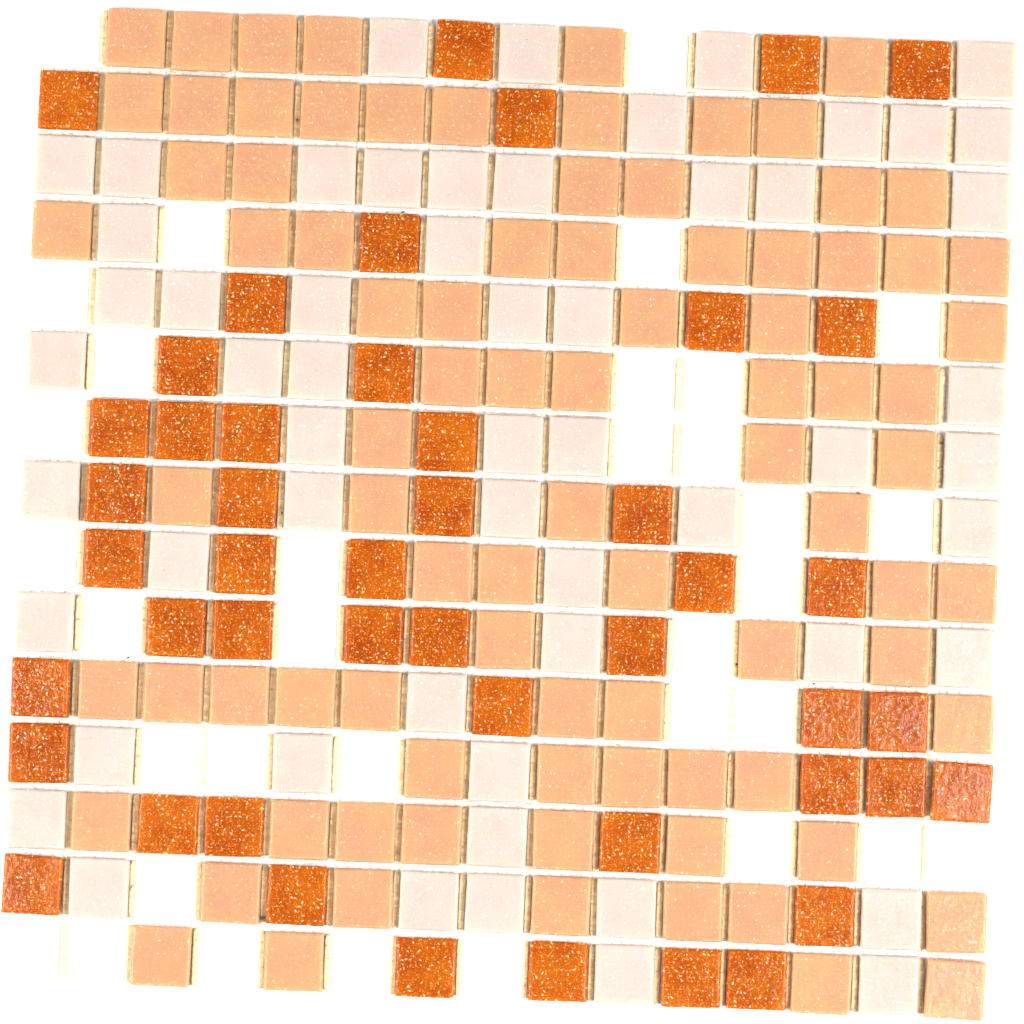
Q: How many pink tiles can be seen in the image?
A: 57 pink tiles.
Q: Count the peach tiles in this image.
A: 87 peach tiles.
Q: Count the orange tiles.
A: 47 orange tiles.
